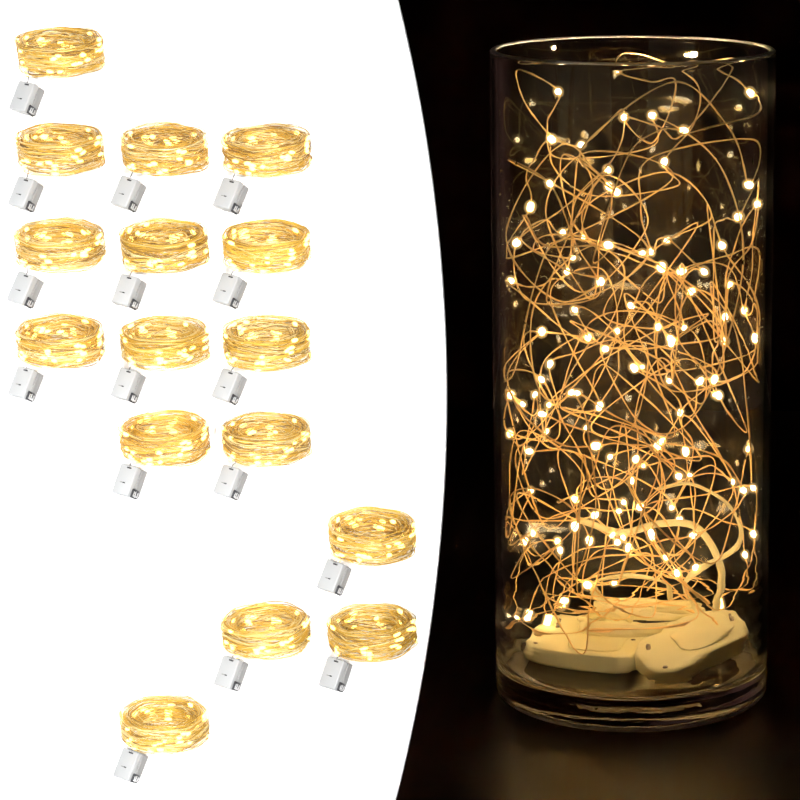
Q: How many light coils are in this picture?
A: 16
